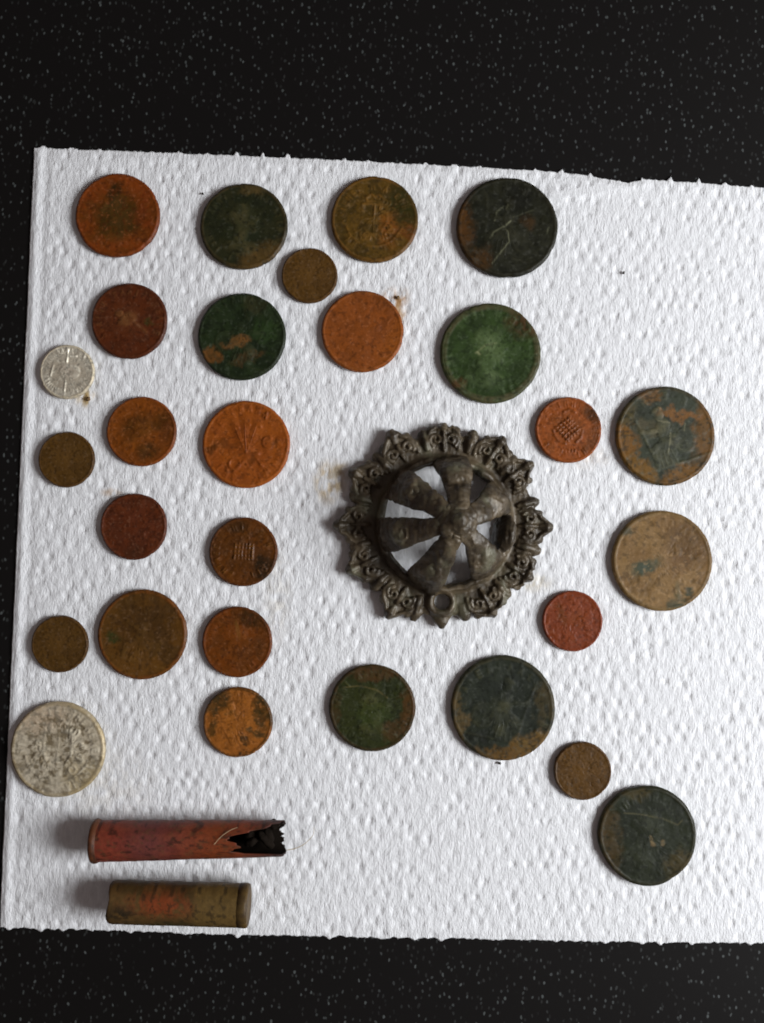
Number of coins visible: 28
